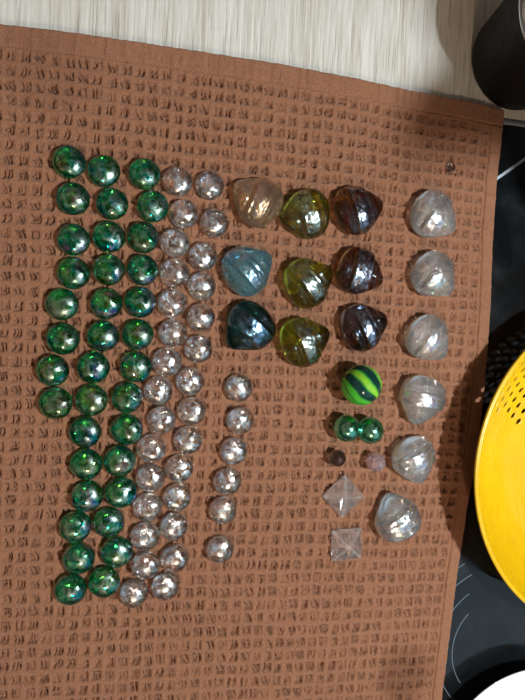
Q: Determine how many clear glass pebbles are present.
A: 35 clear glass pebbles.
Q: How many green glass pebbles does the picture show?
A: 36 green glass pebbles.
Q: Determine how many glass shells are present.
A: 15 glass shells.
